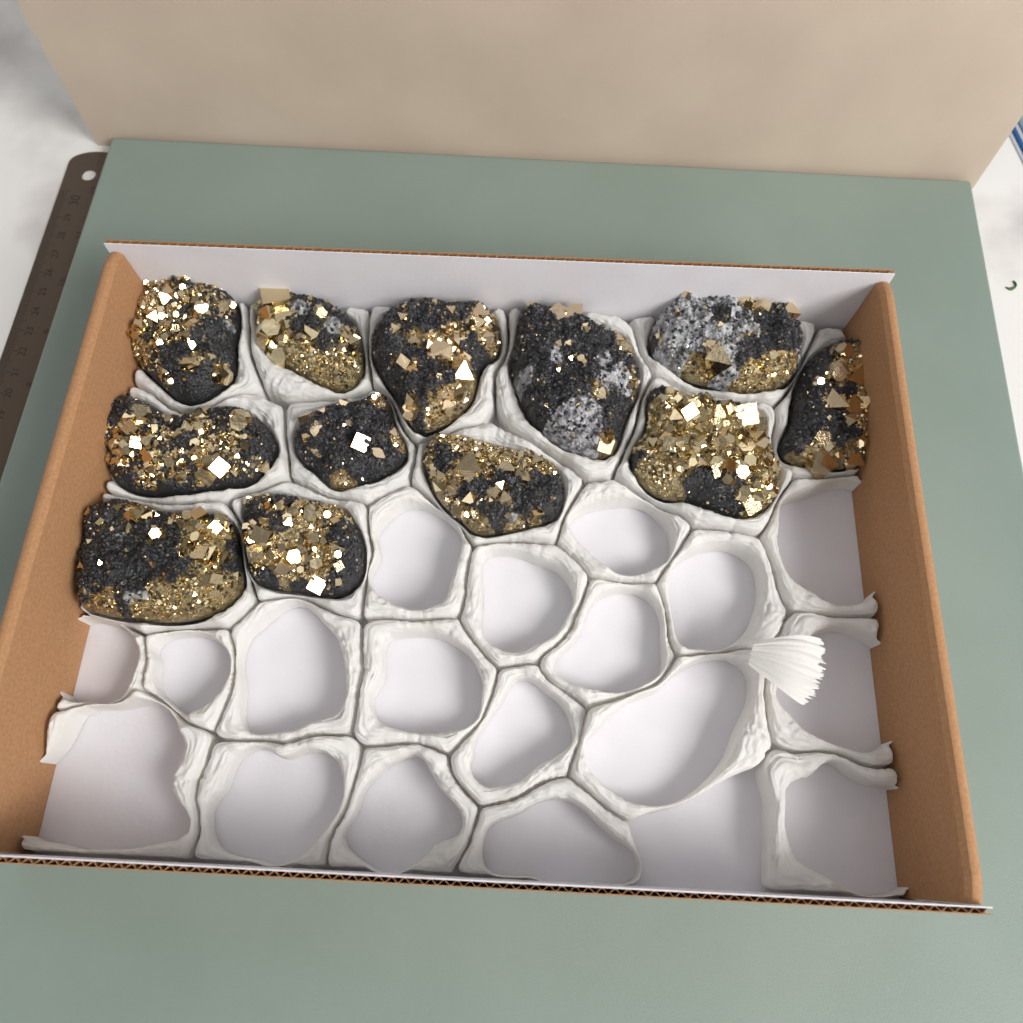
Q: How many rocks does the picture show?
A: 12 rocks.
